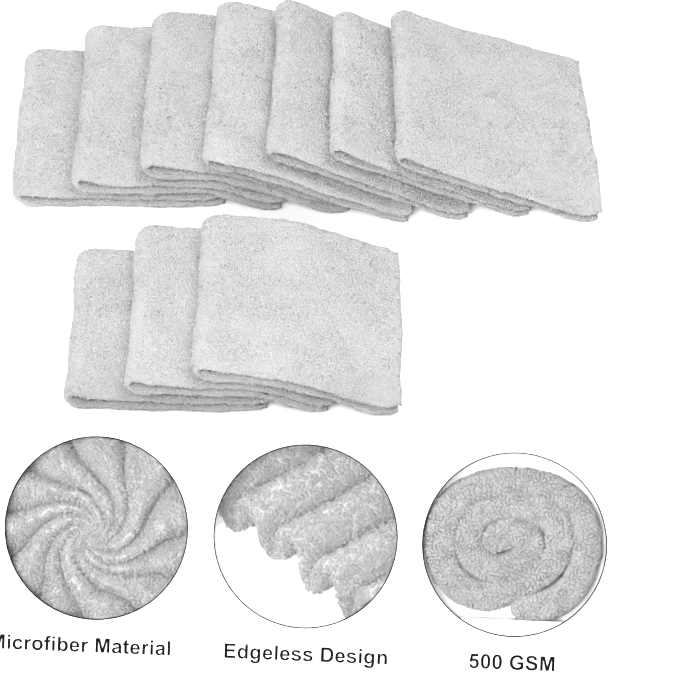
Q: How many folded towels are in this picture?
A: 10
